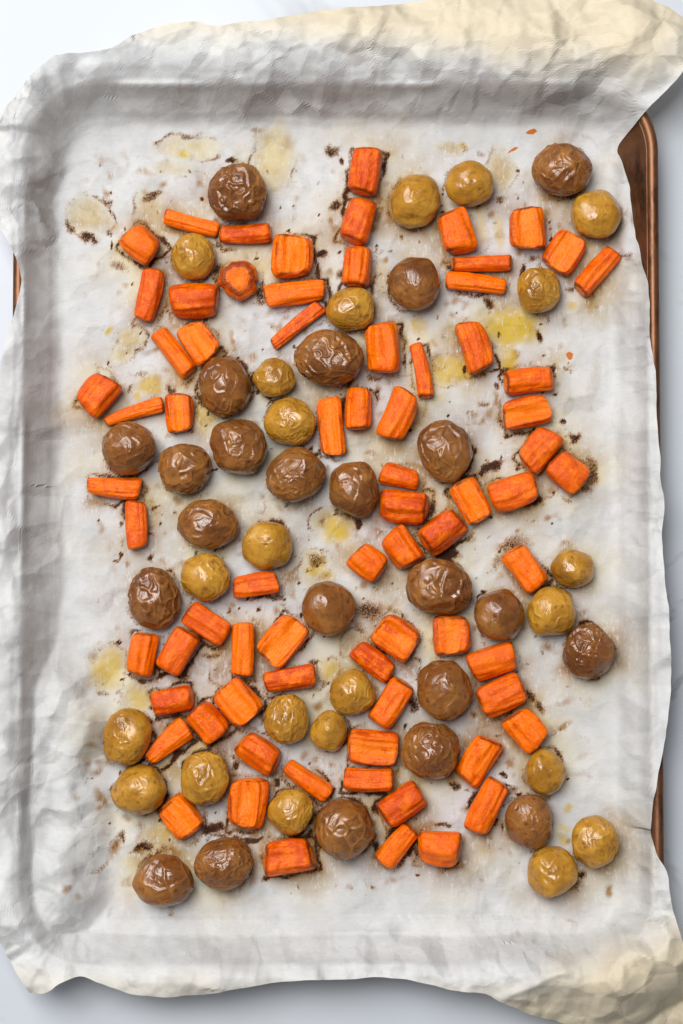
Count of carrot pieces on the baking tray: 73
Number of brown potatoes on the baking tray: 23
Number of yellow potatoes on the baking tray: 22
